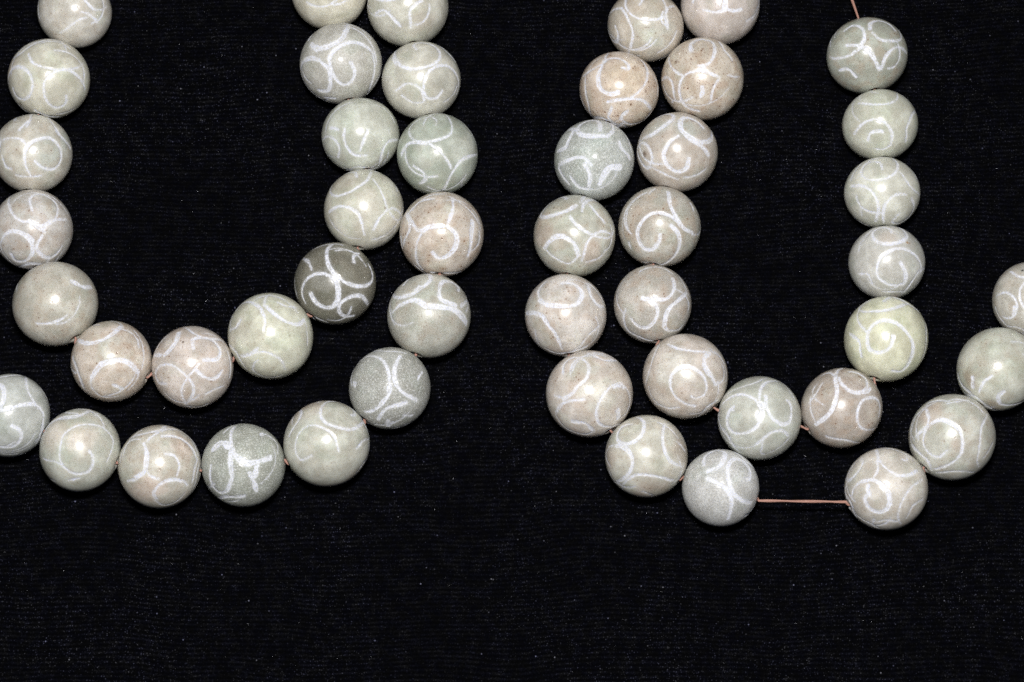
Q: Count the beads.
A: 49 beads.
